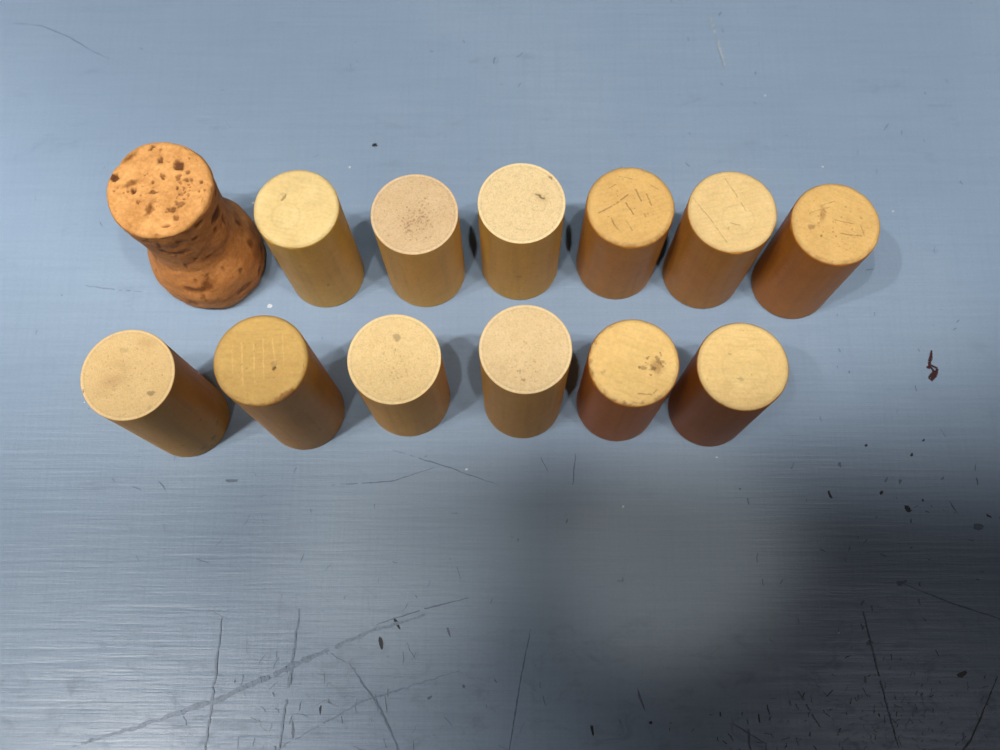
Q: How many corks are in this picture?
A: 13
